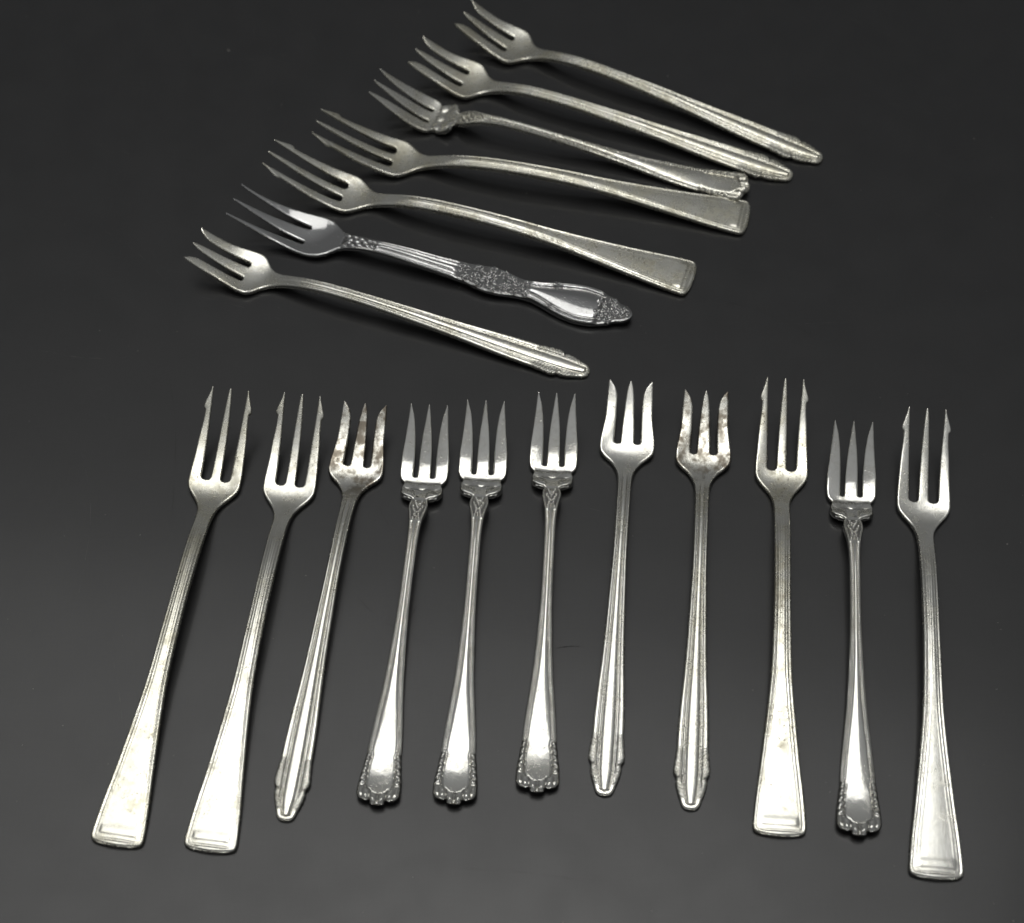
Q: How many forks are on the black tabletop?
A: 18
